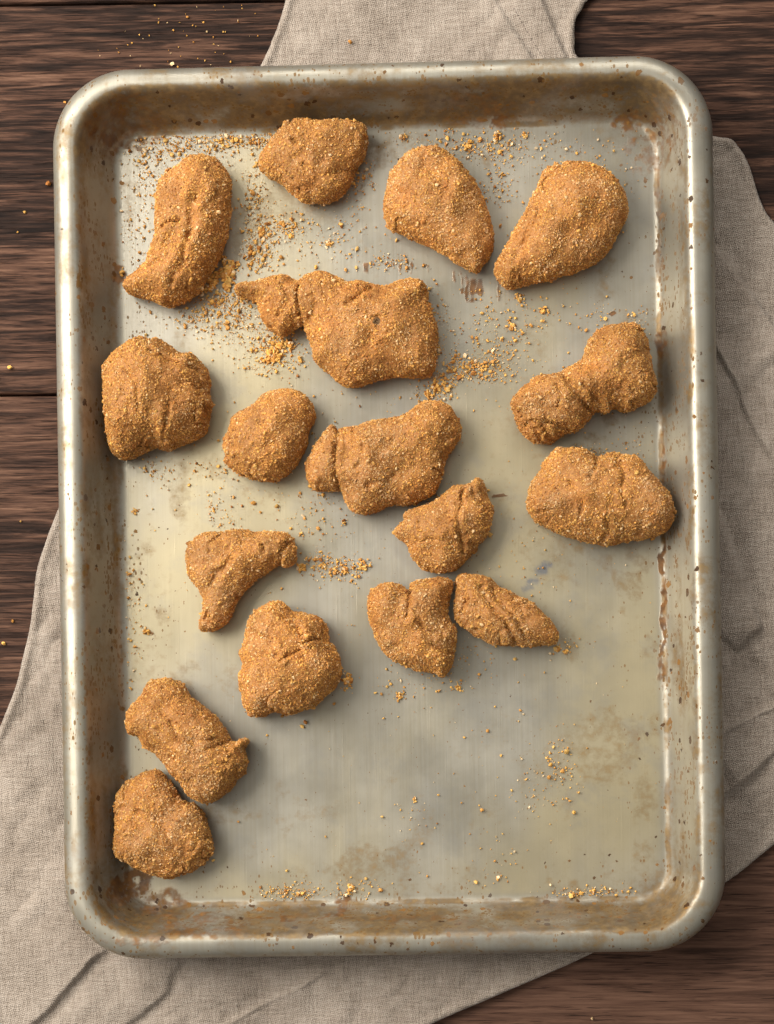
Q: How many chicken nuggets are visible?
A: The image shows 17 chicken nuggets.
